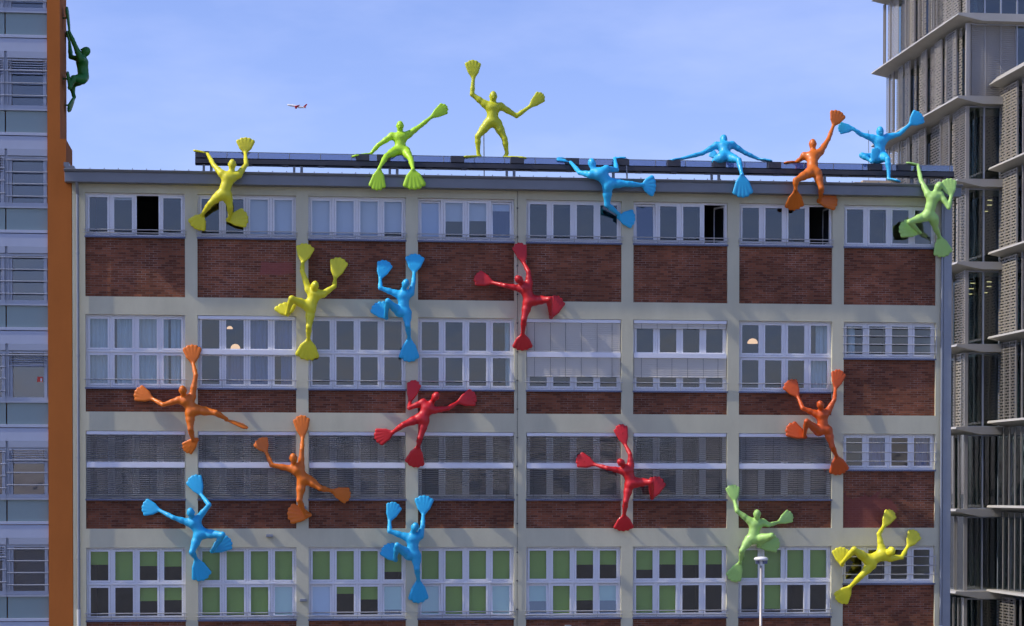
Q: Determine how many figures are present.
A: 21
